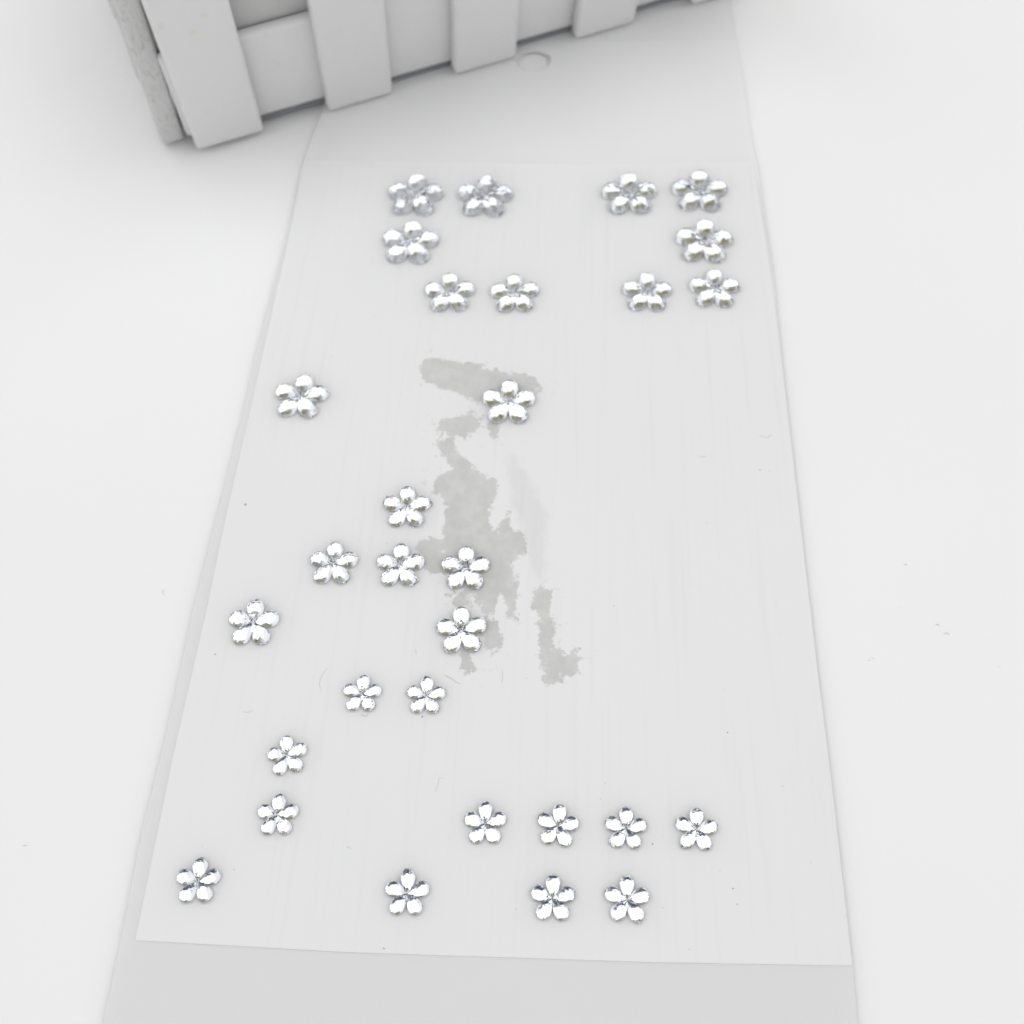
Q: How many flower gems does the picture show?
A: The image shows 30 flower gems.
